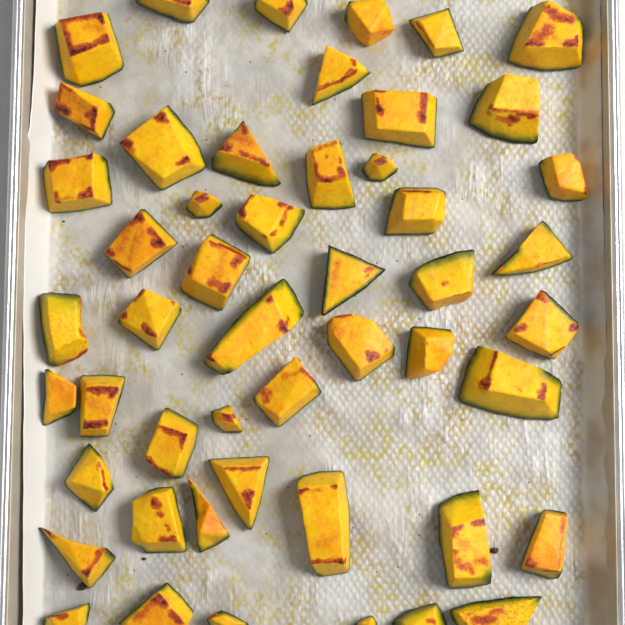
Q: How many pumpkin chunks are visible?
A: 50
